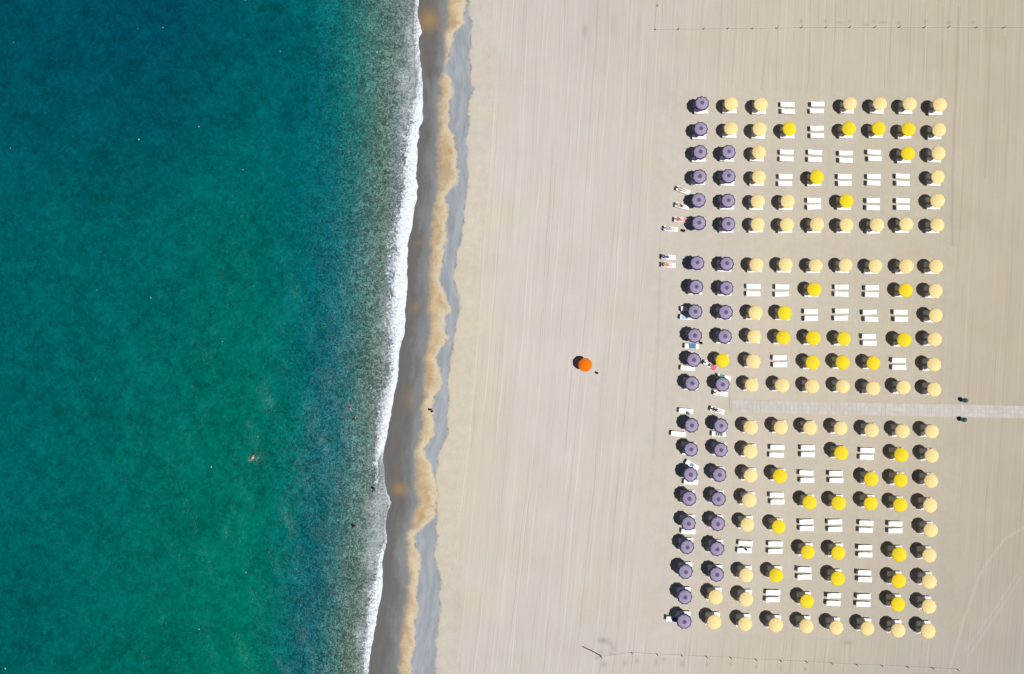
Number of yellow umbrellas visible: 36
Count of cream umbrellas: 73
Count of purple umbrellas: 37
